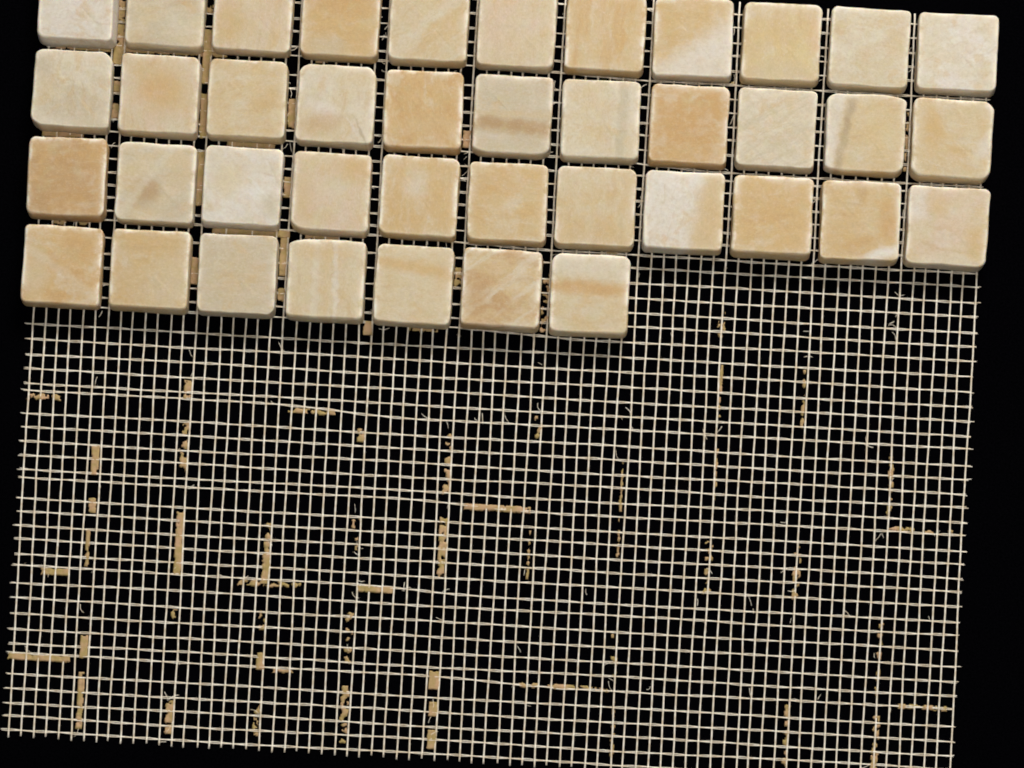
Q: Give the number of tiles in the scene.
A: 40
